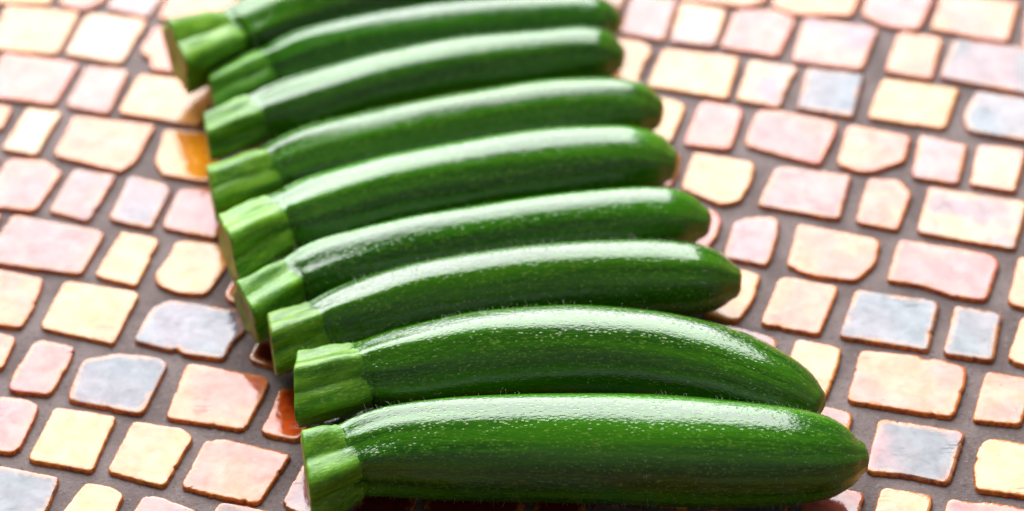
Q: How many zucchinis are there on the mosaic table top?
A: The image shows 9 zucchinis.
